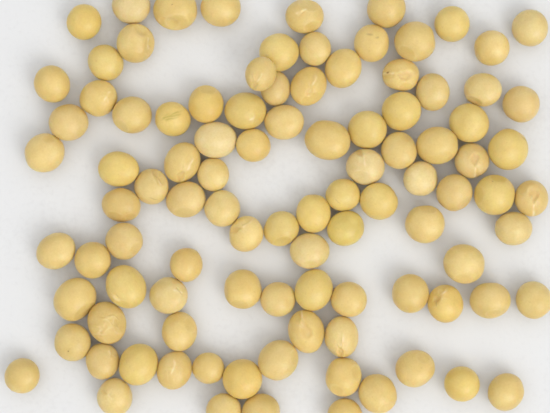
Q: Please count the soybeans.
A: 100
